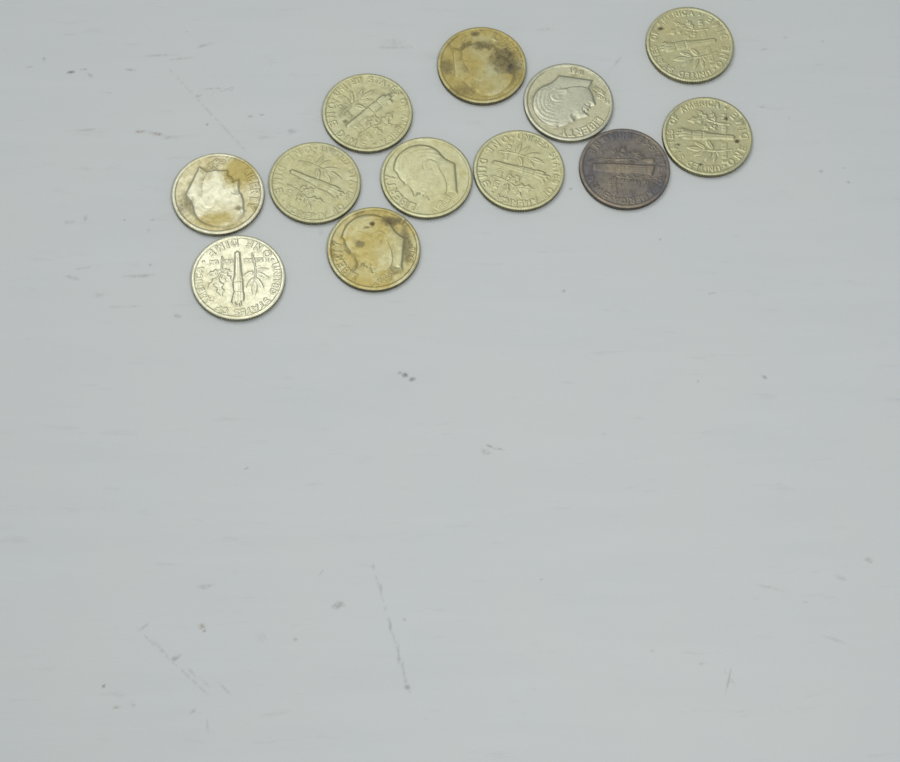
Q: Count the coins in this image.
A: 12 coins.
